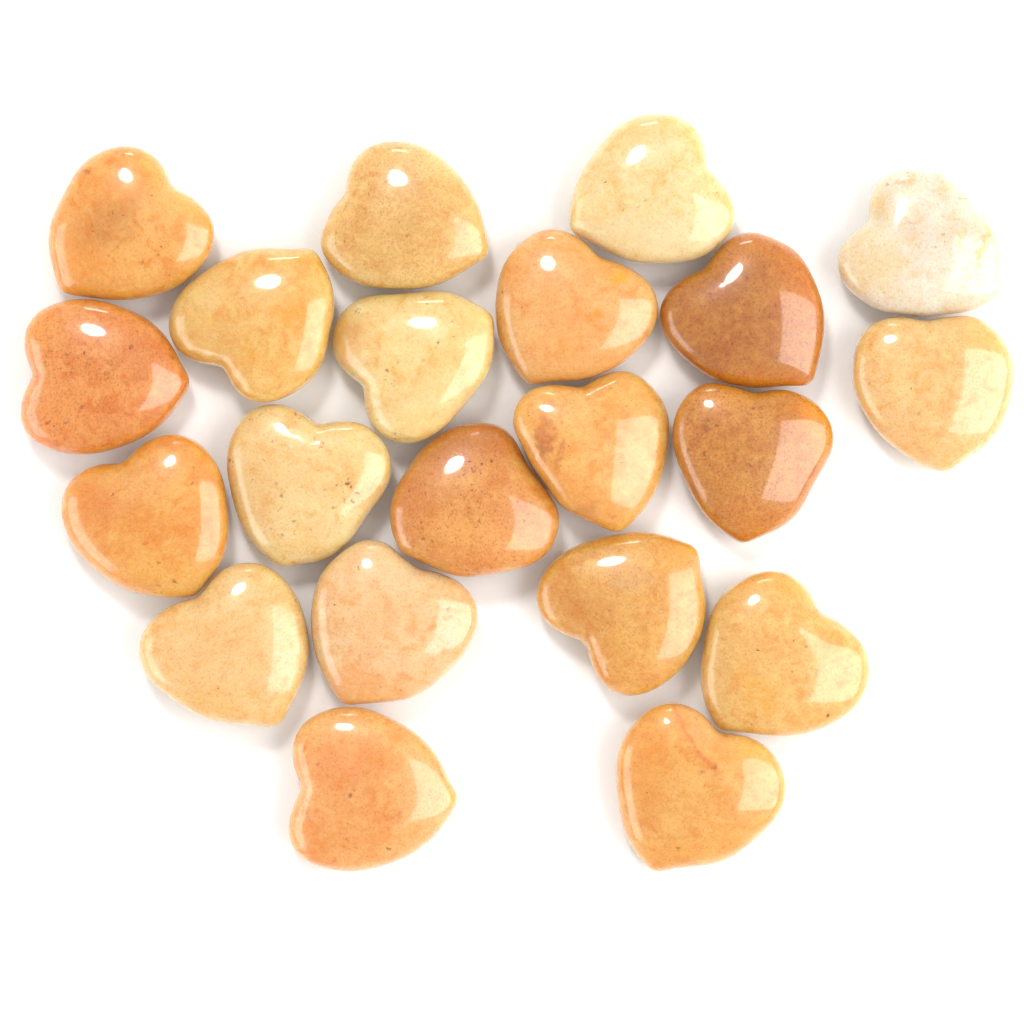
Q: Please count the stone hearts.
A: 21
